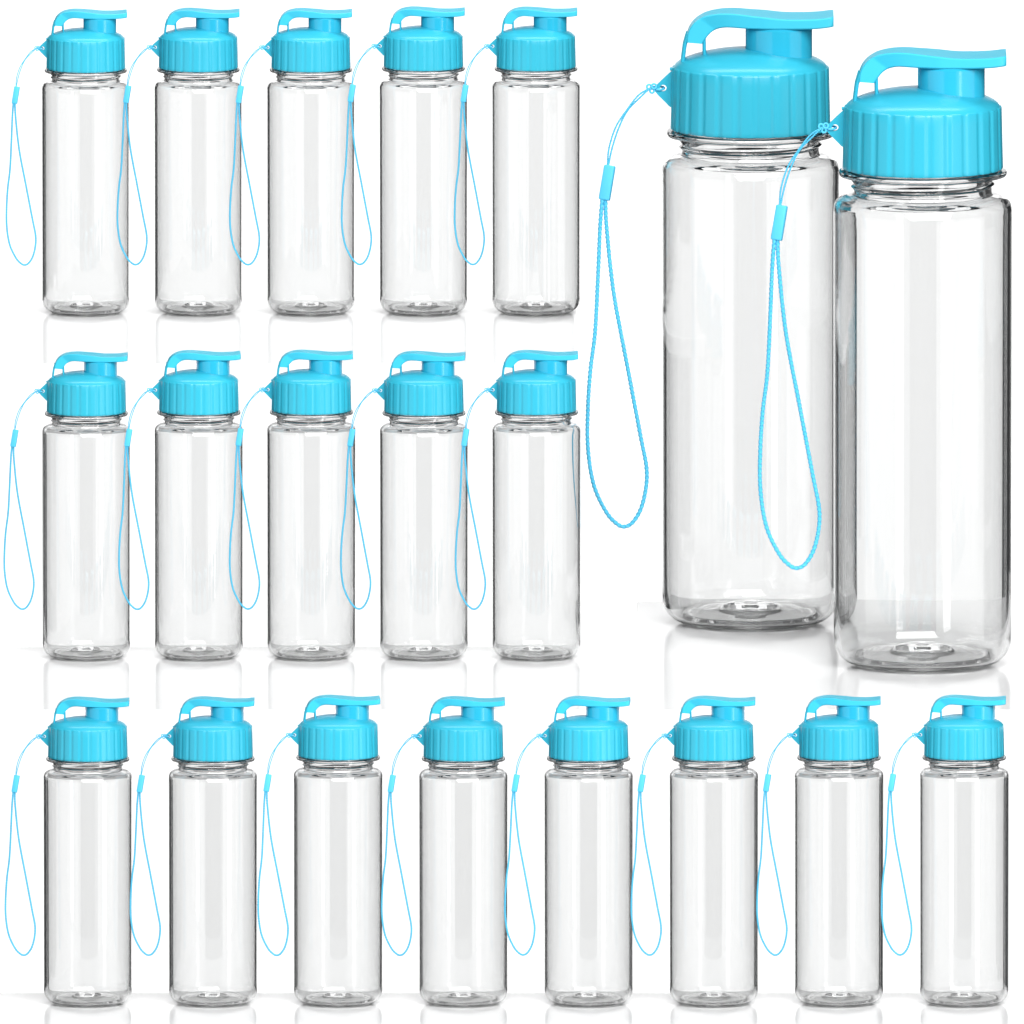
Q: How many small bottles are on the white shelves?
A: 18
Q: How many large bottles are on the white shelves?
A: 2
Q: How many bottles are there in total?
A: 20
